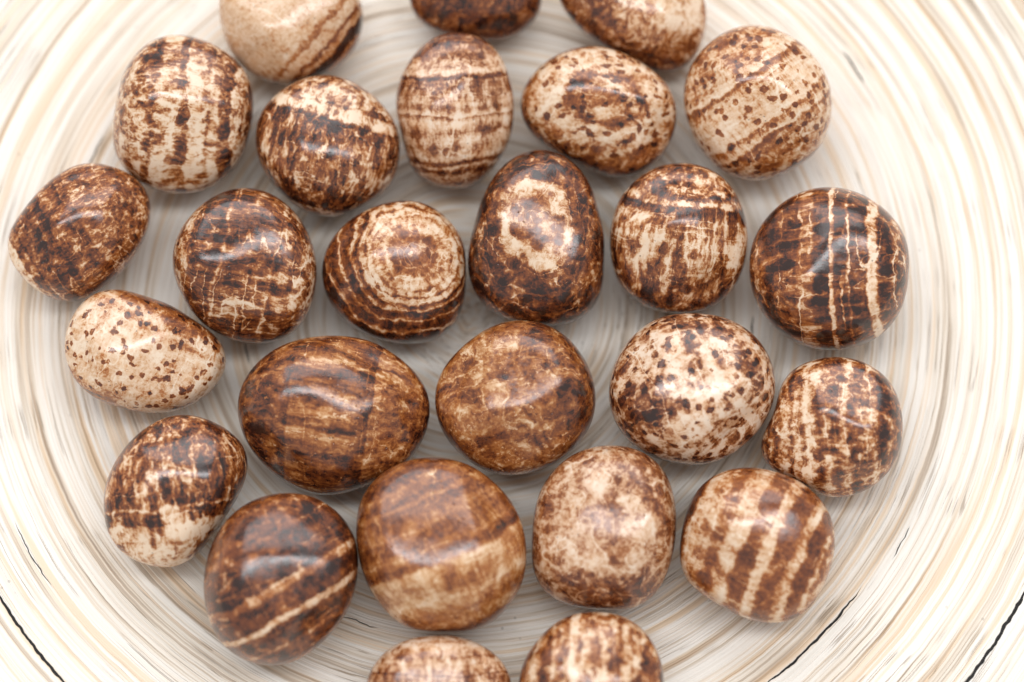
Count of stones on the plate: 26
